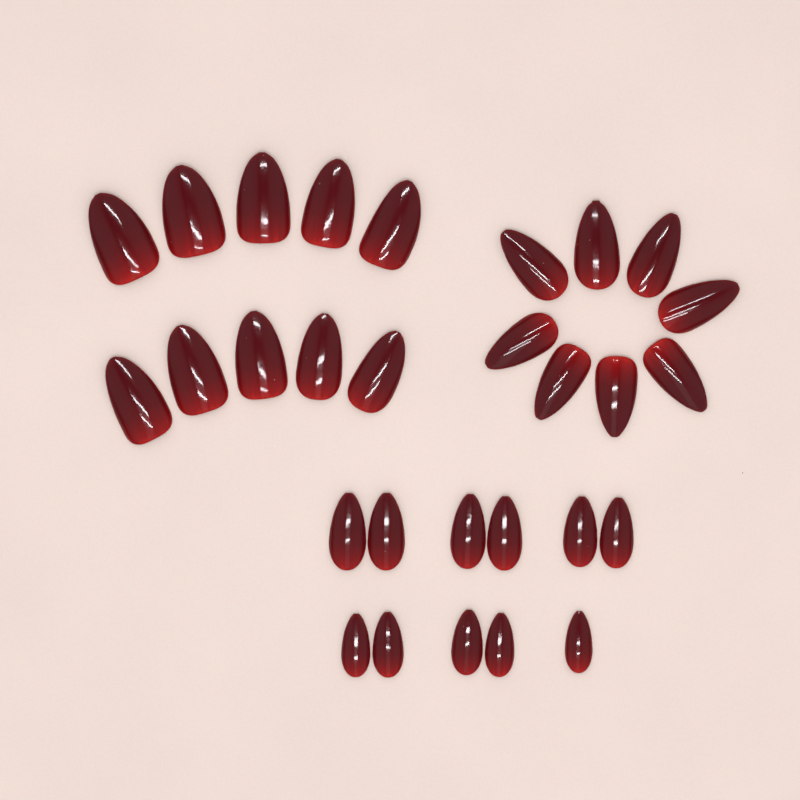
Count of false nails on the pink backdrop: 29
